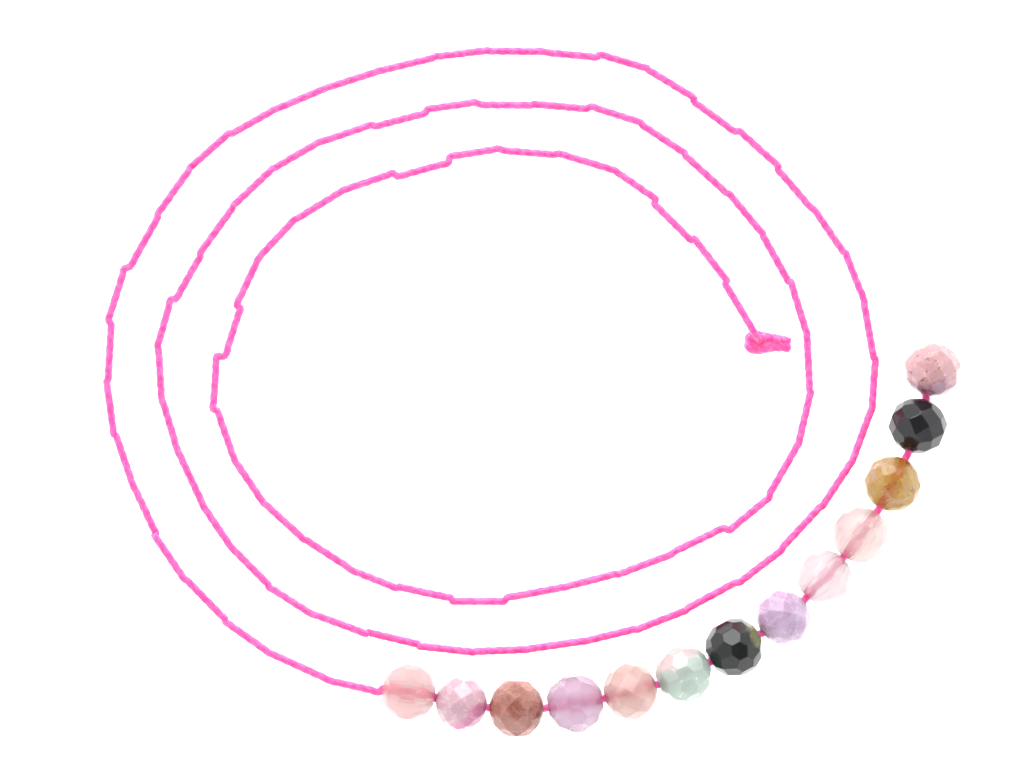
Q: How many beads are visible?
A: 13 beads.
